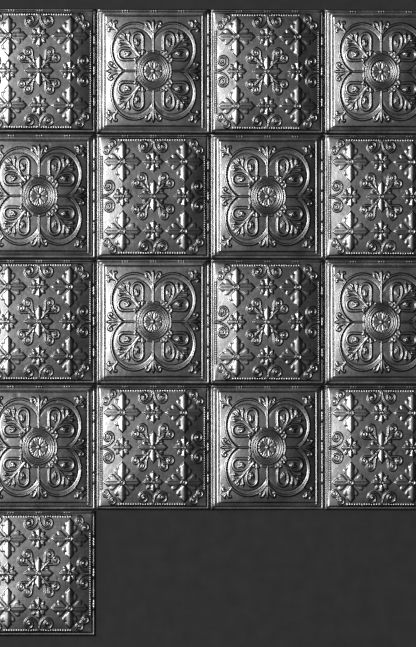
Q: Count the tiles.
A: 17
